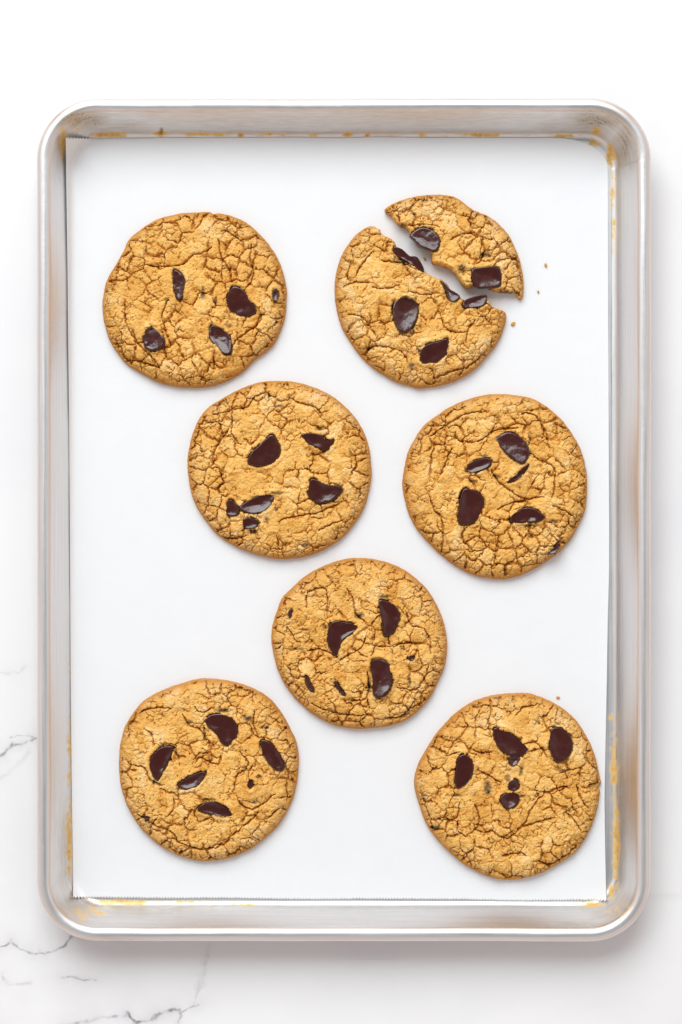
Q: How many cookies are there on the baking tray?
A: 7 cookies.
